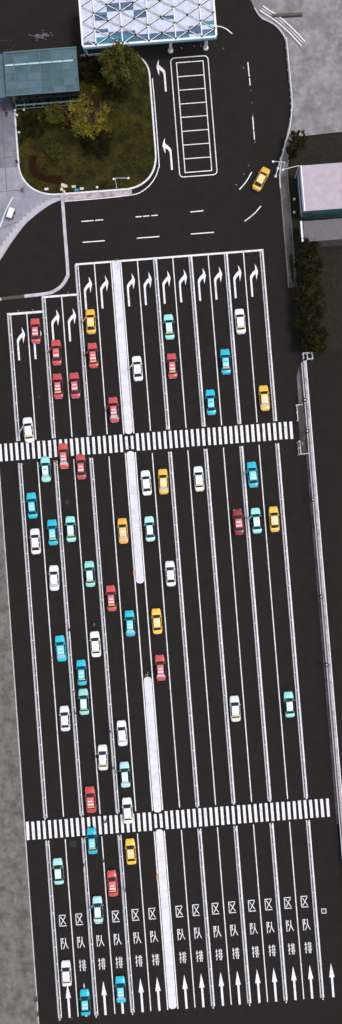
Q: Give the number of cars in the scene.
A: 59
